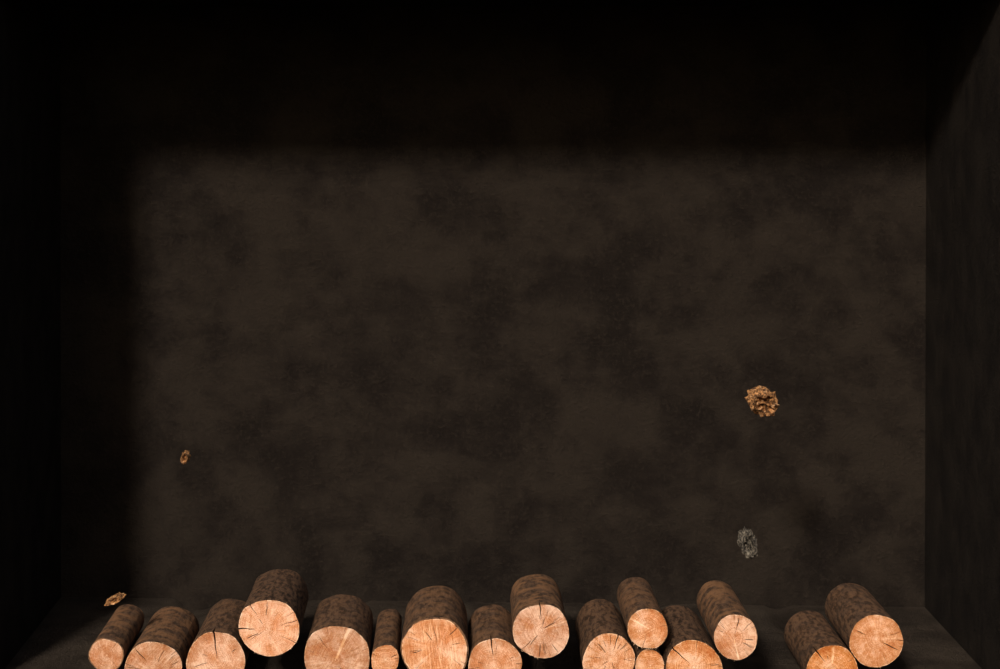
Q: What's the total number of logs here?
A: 16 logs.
